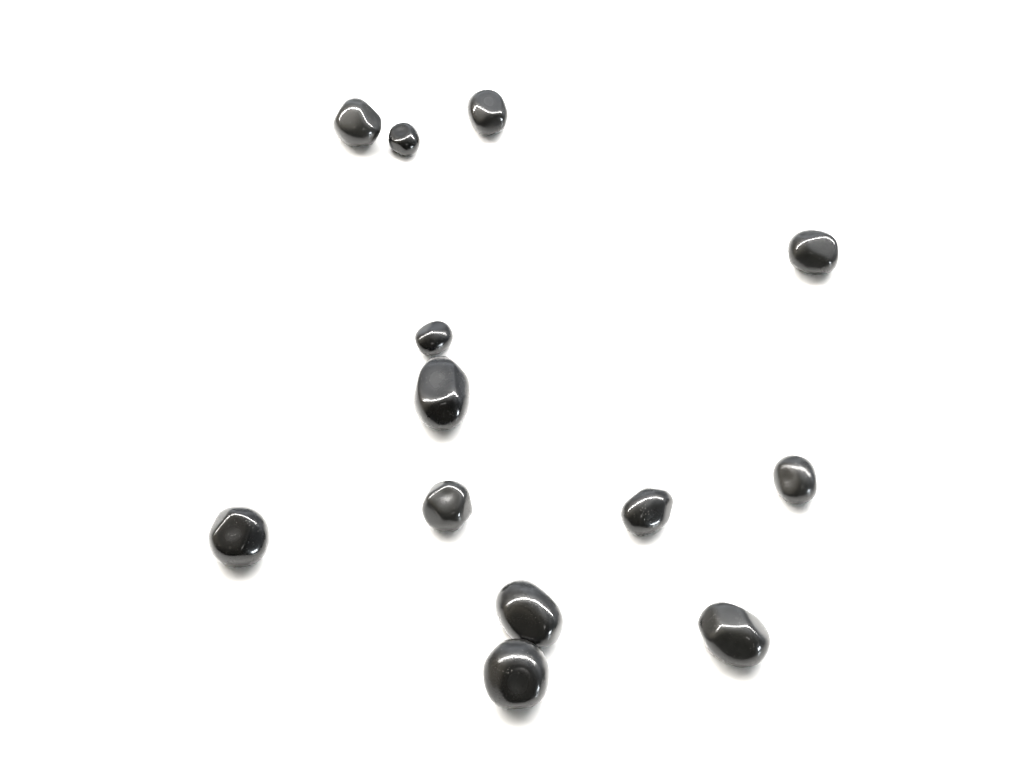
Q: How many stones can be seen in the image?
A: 13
